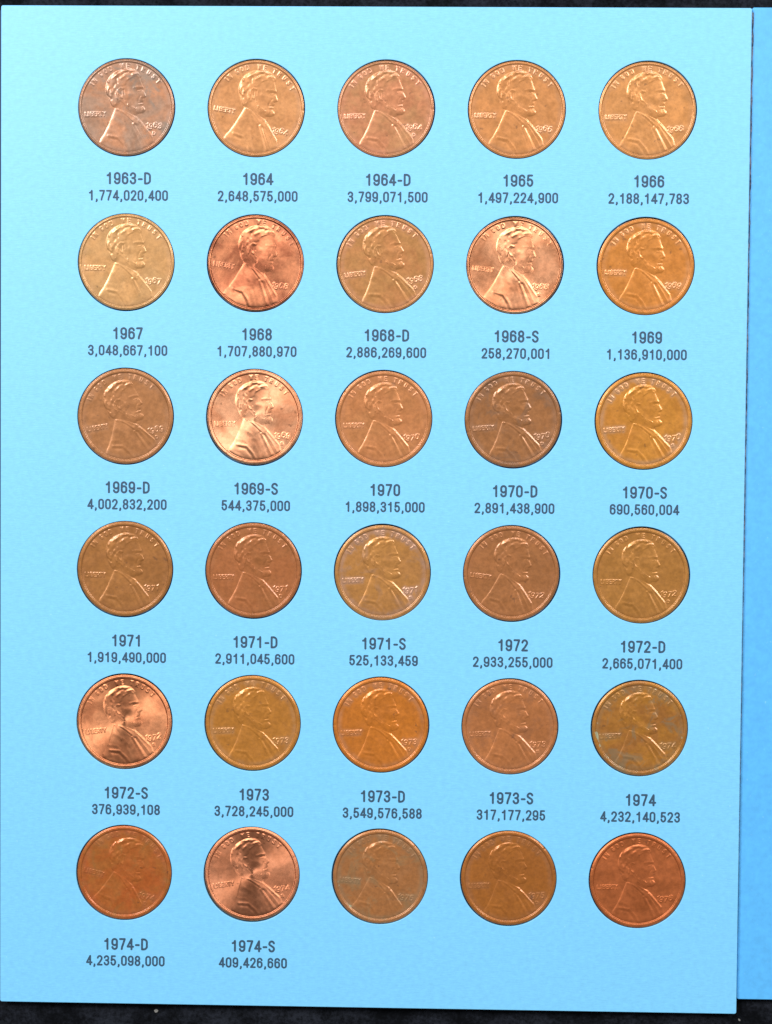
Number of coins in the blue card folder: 30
